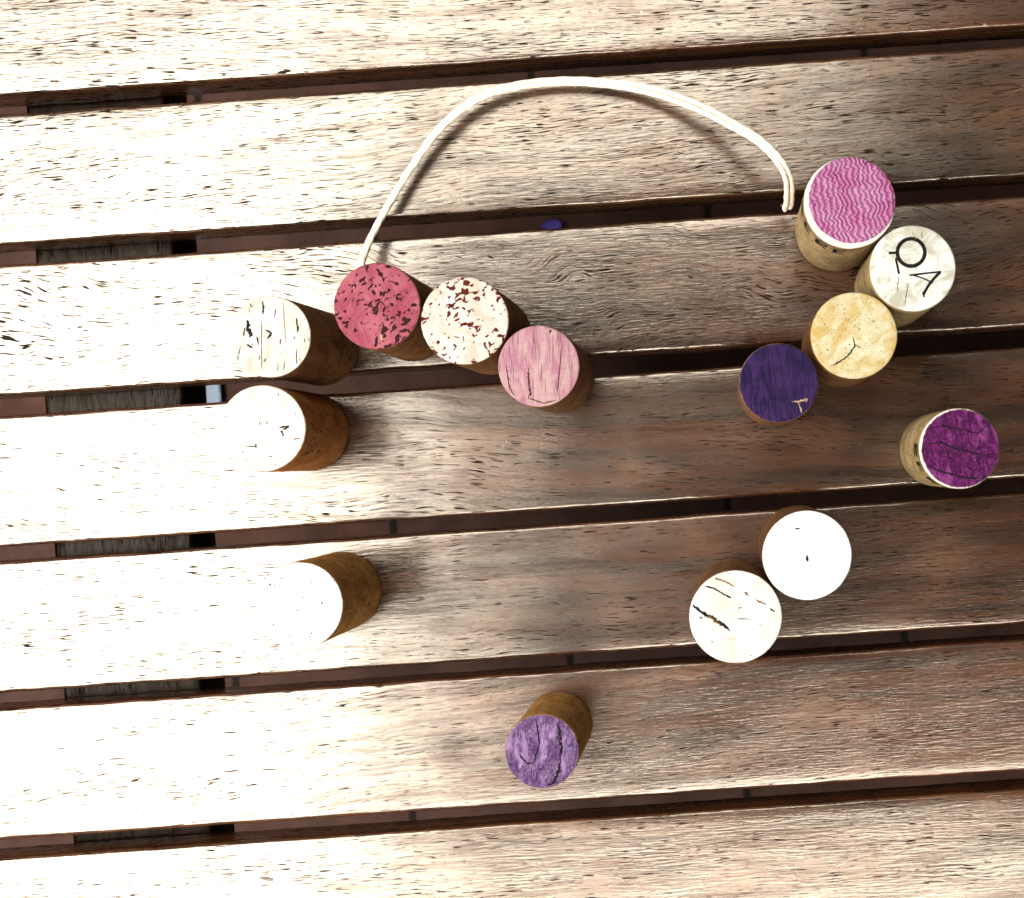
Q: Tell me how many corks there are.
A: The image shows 14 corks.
